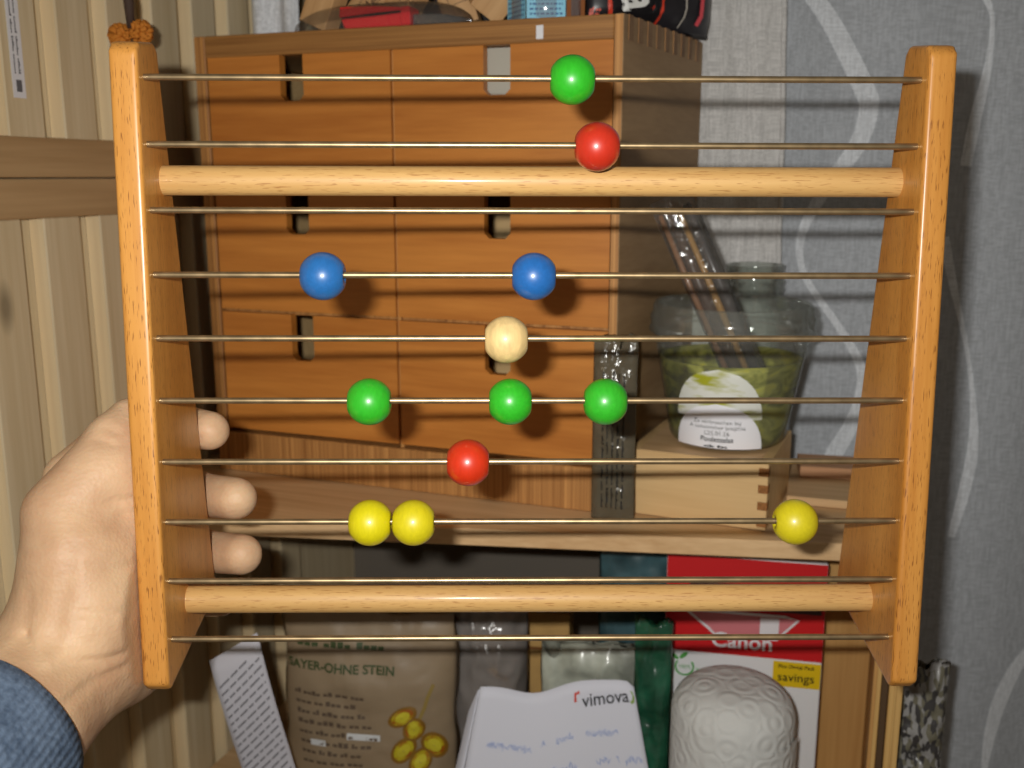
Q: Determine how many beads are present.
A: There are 12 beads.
